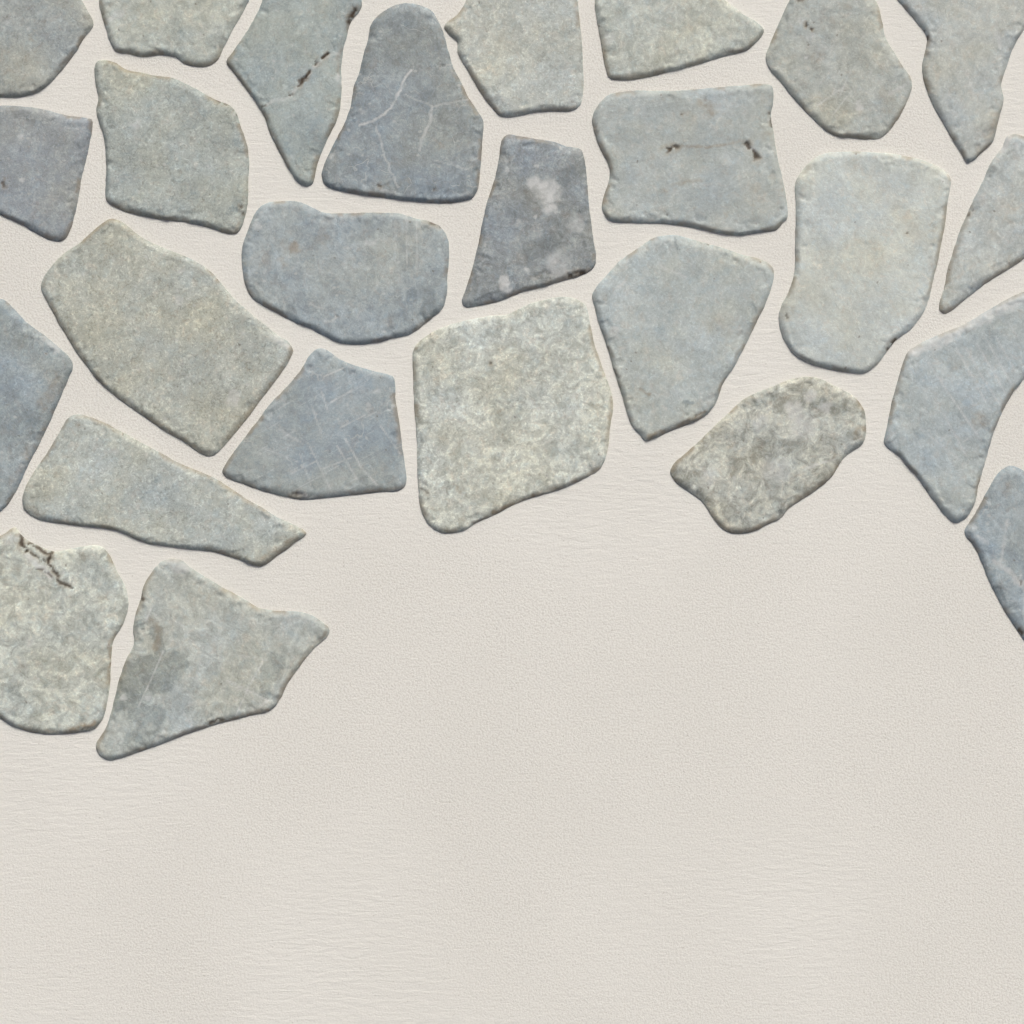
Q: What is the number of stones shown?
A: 26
